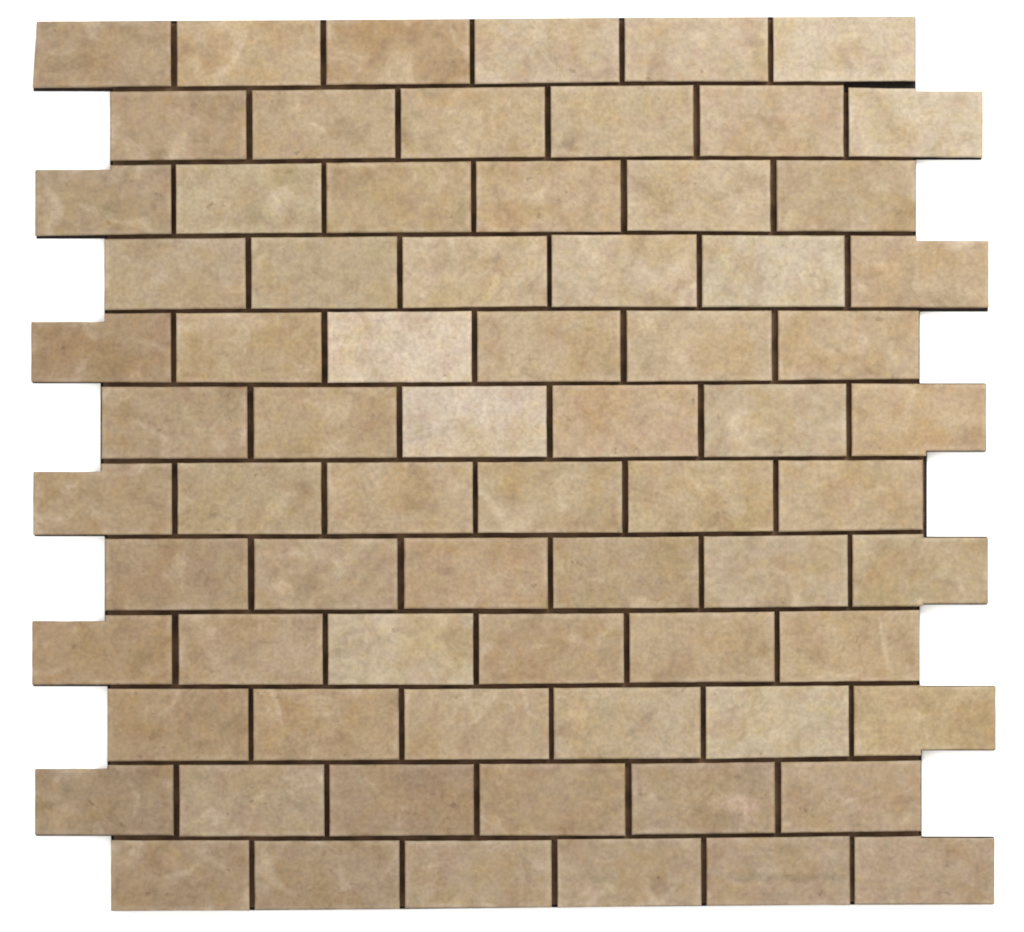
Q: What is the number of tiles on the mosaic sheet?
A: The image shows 72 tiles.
